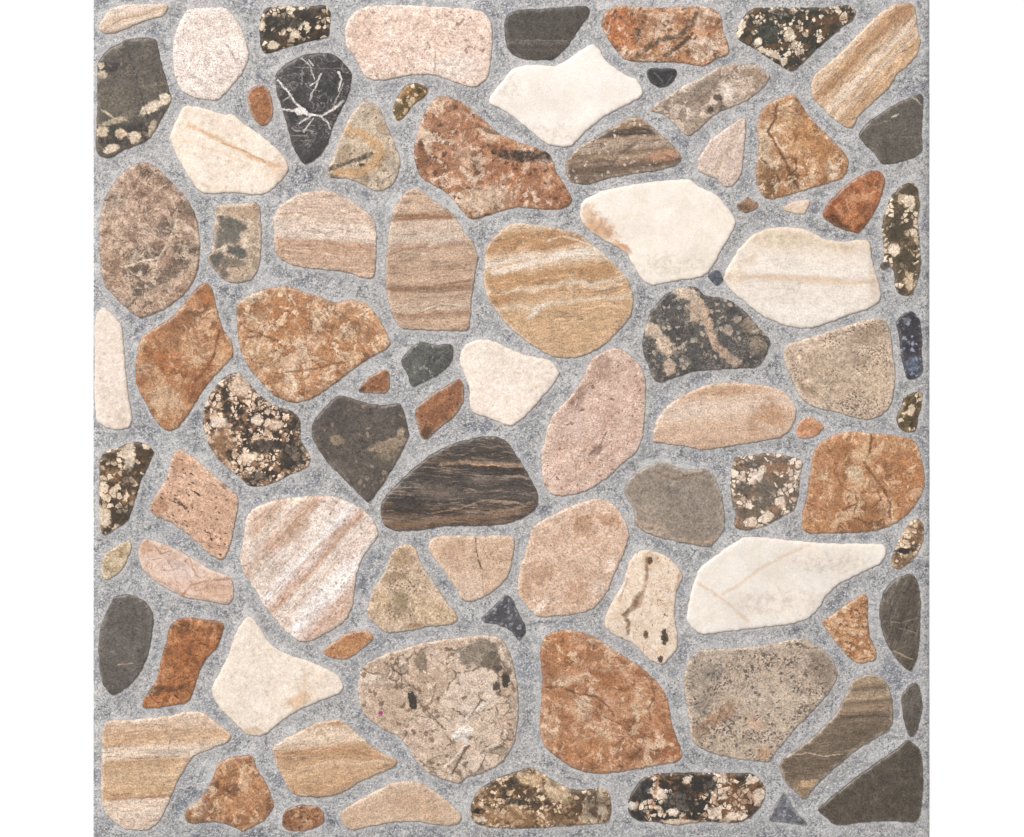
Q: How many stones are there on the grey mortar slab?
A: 86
